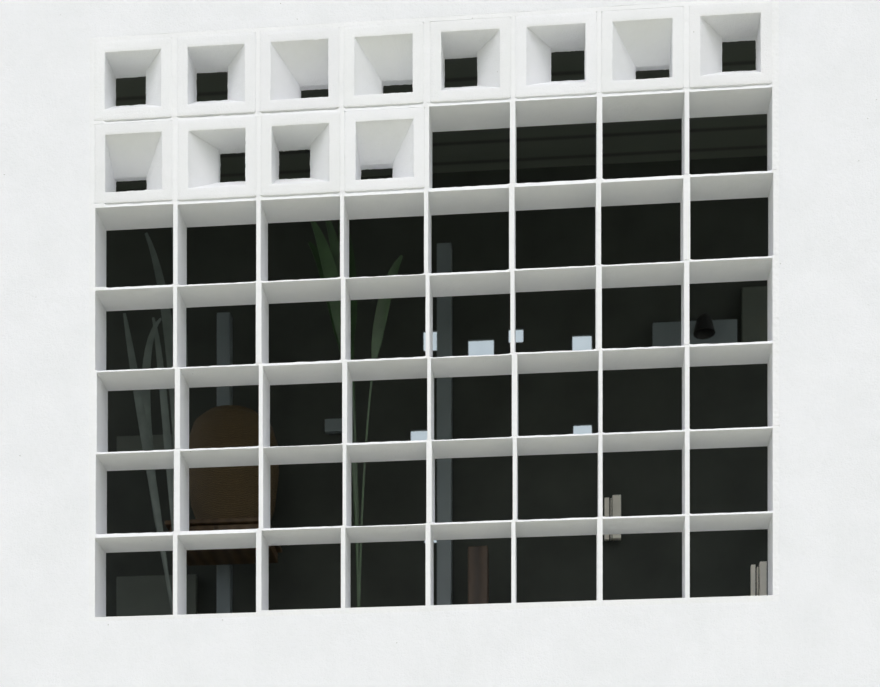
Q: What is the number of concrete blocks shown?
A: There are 12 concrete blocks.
